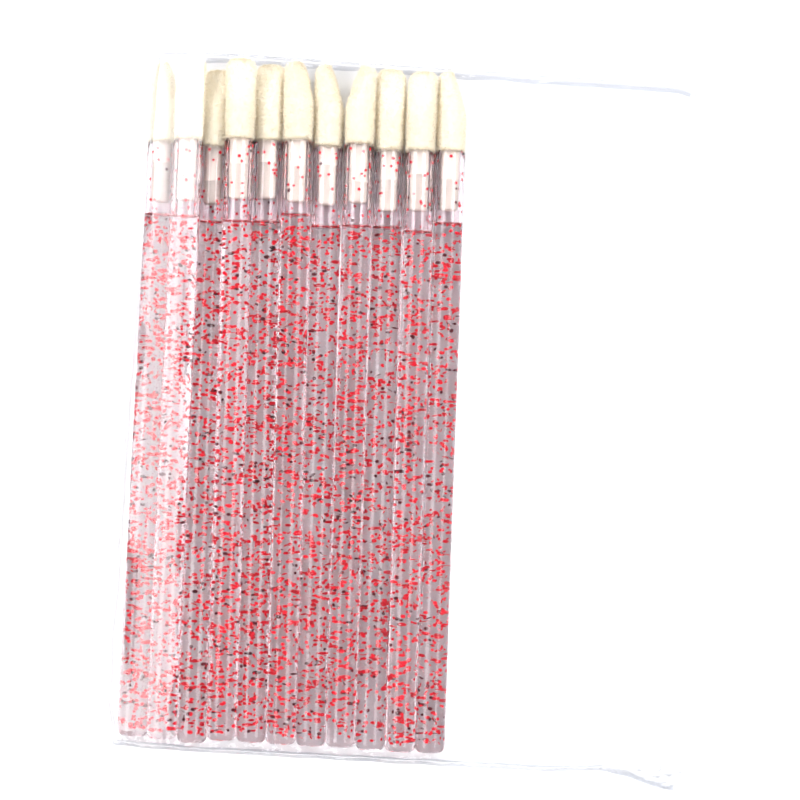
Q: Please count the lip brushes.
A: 11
